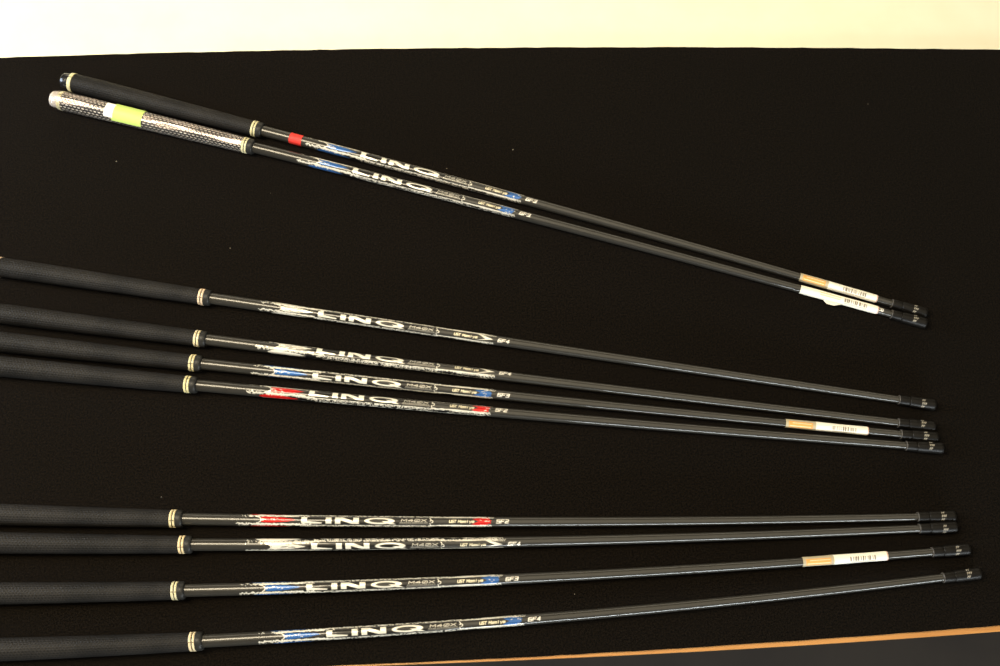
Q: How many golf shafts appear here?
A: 10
